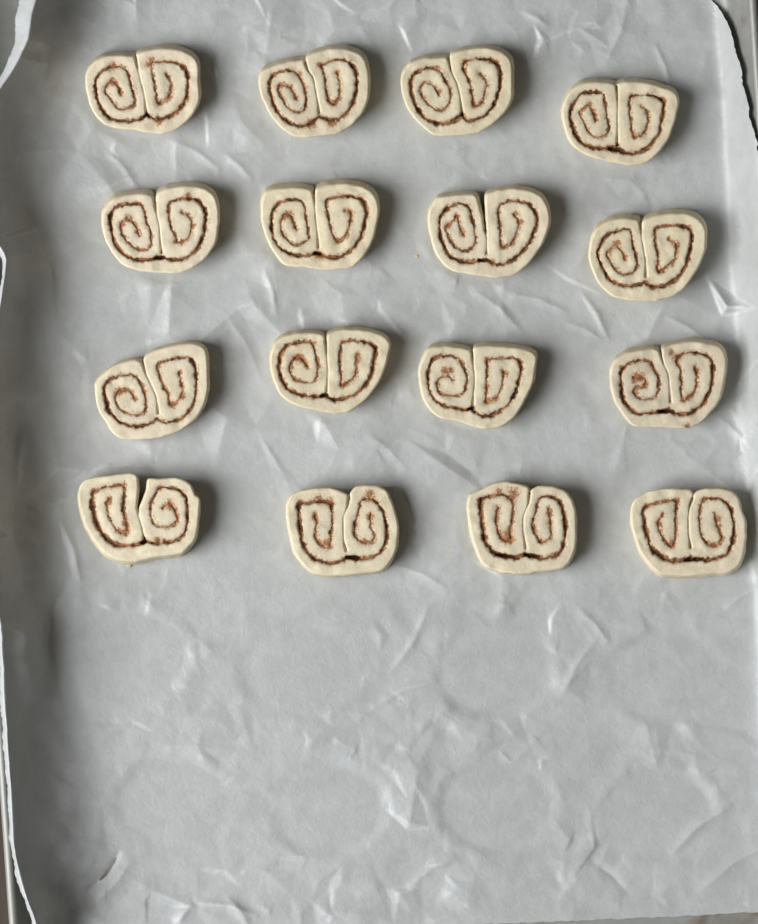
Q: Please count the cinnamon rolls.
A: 16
